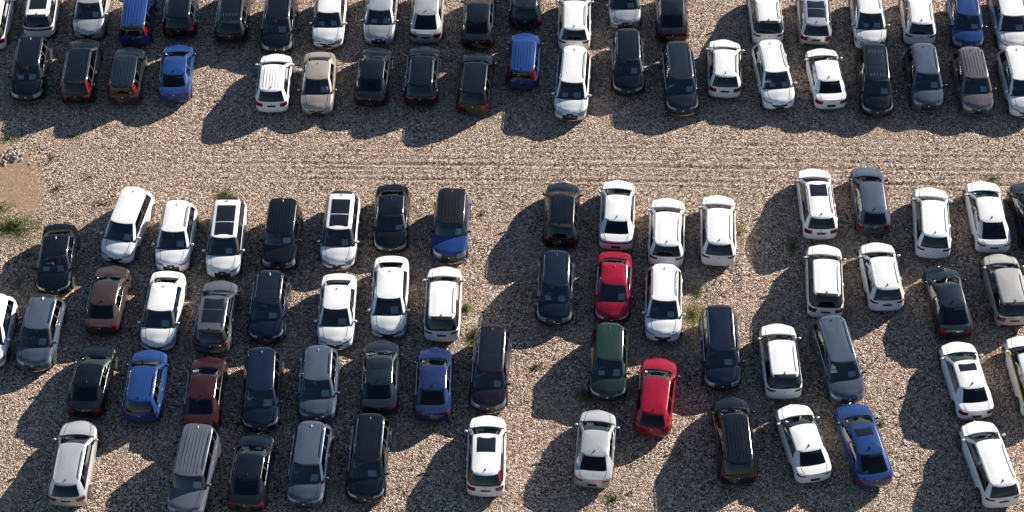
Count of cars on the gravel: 100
